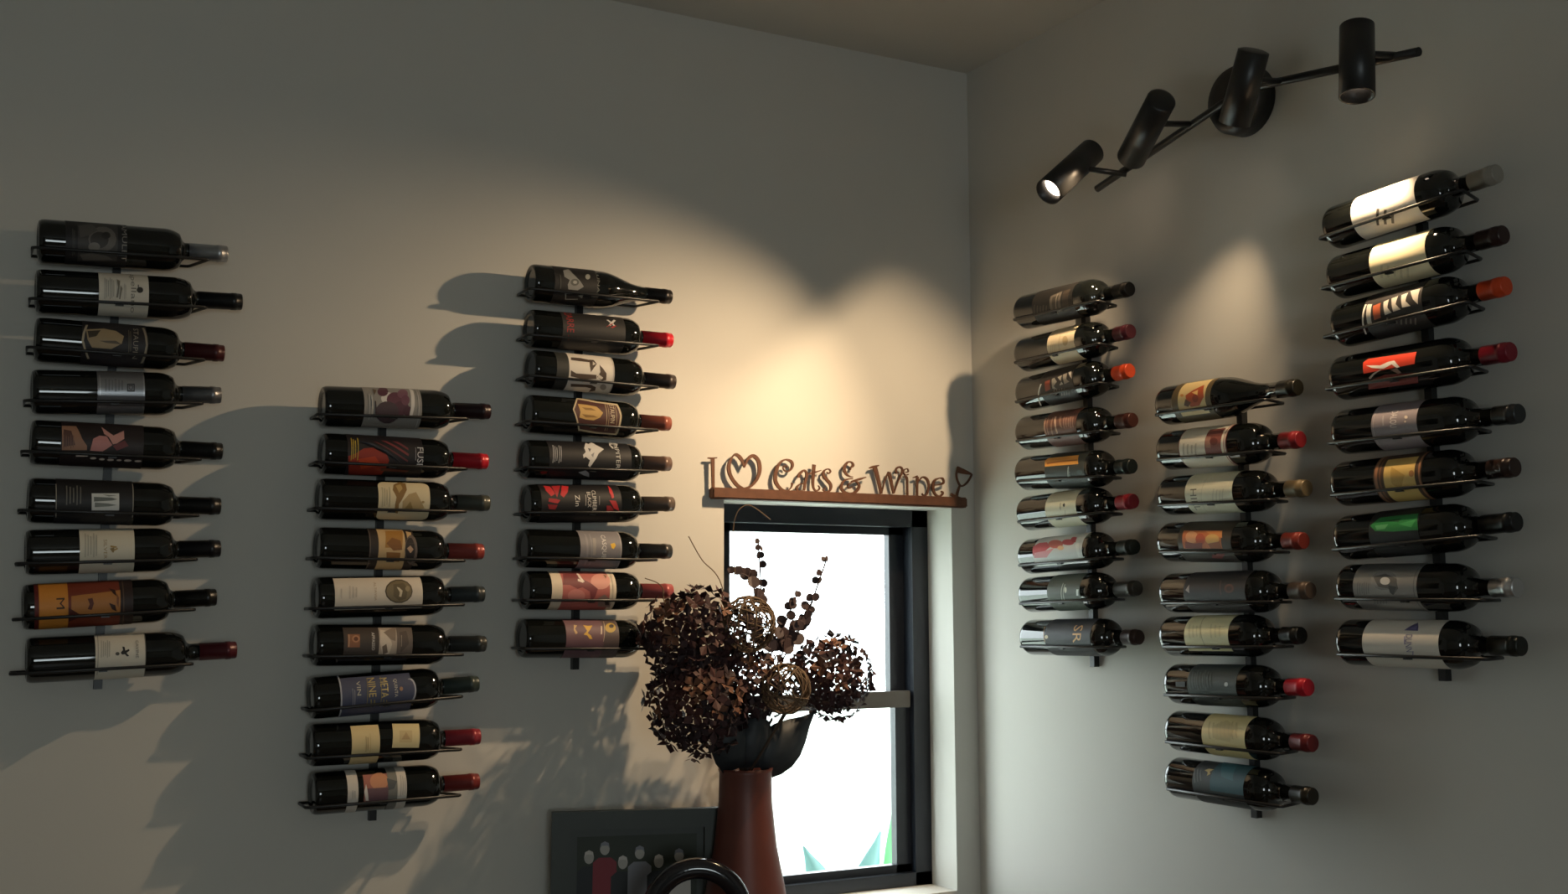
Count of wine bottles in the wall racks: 54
